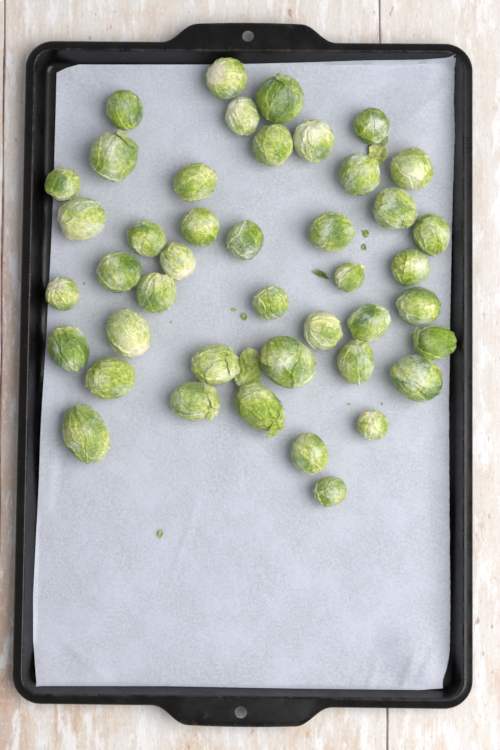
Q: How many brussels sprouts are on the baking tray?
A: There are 43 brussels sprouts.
